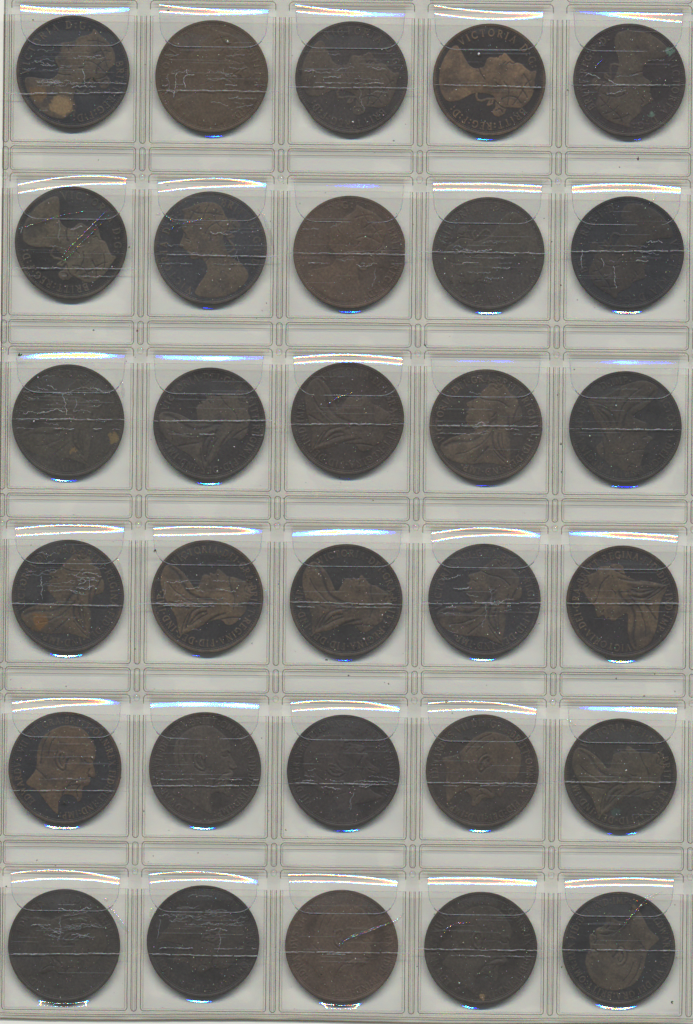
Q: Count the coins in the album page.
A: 30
